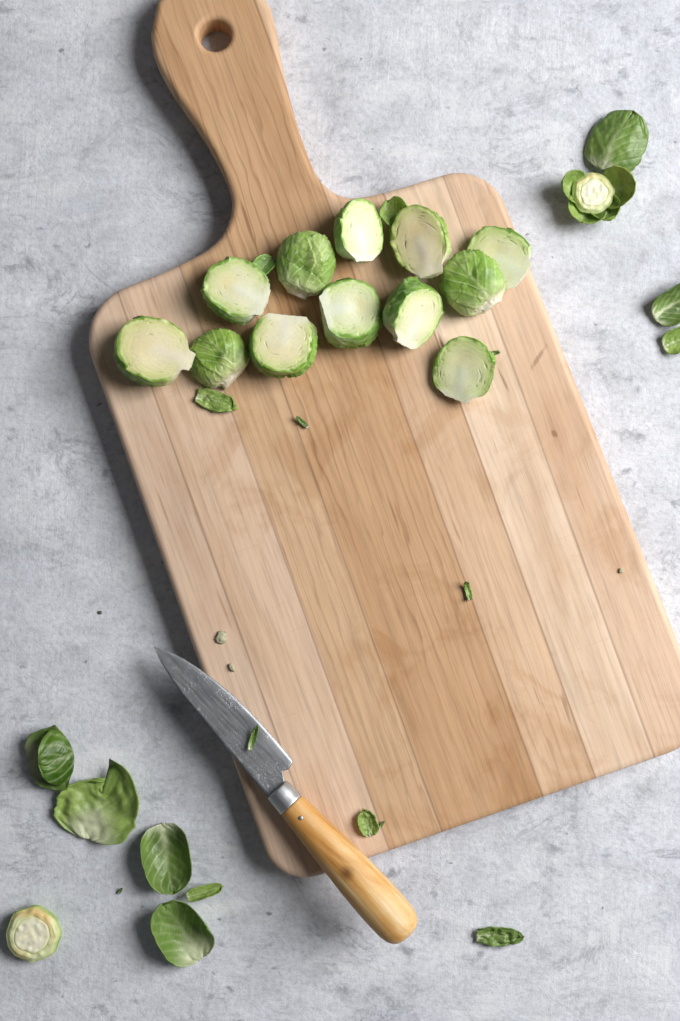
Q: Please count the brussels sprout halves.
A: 12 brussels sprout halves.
